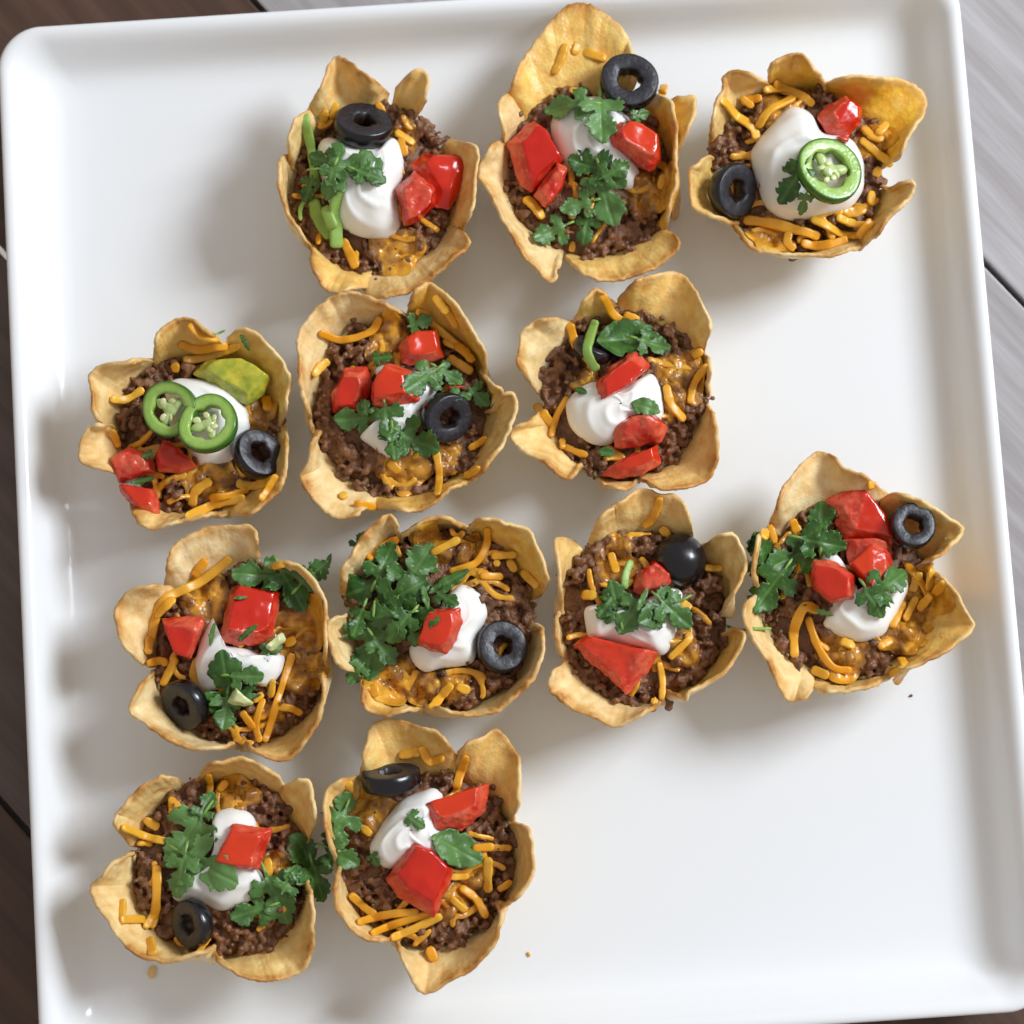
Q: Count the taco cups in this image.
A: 12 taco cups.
